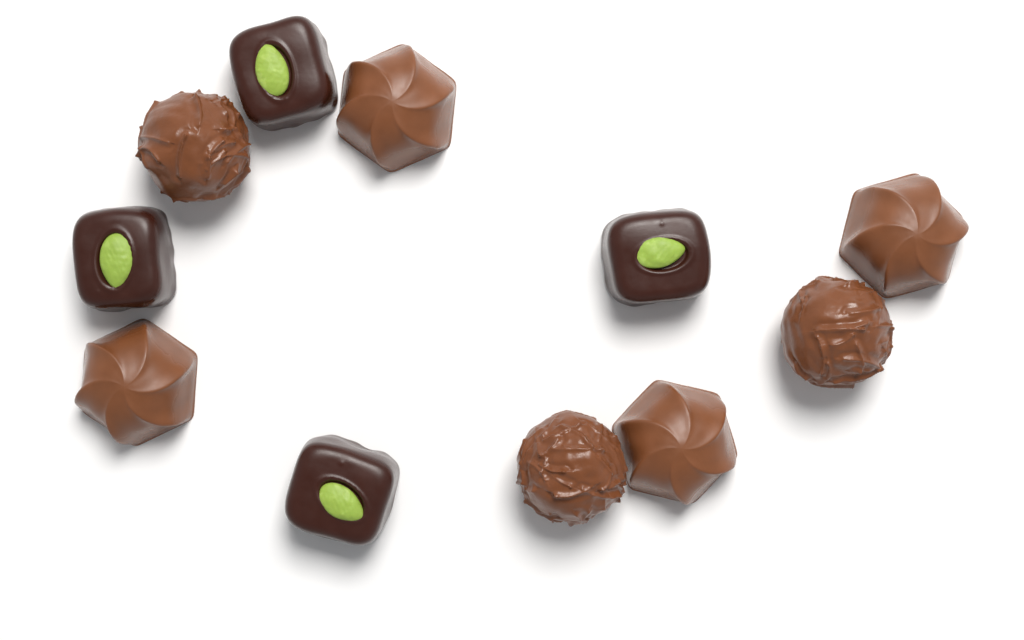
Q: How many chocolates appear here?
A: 11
